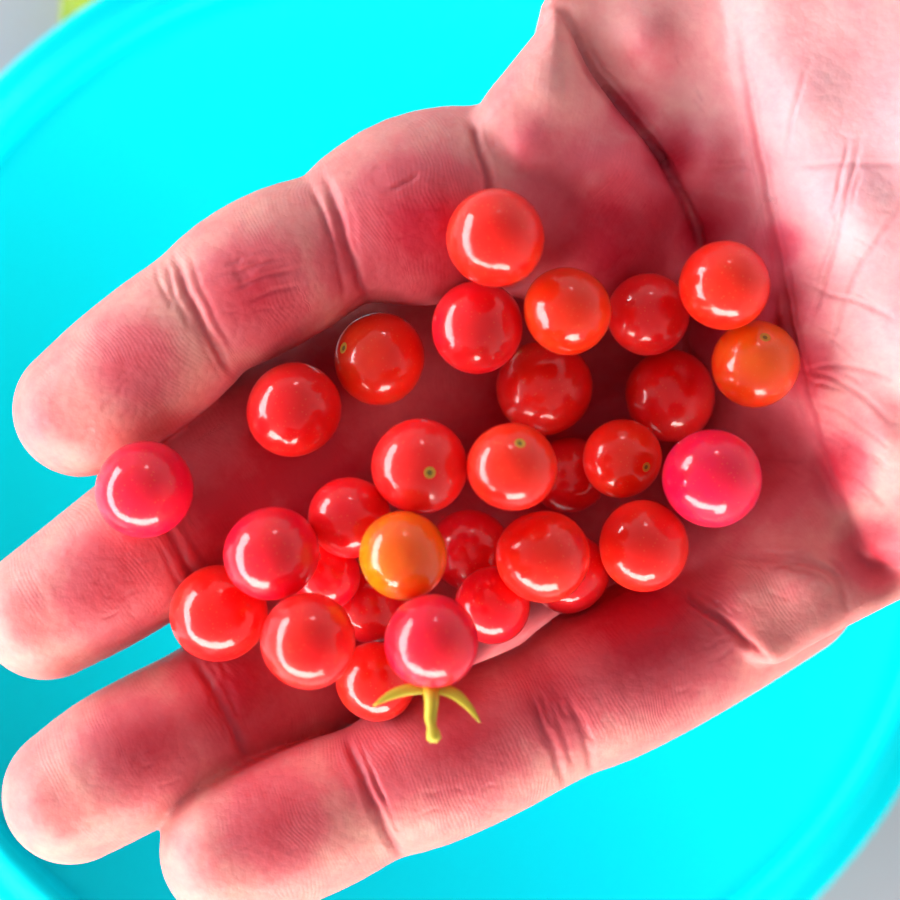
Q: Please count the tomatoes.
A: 30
